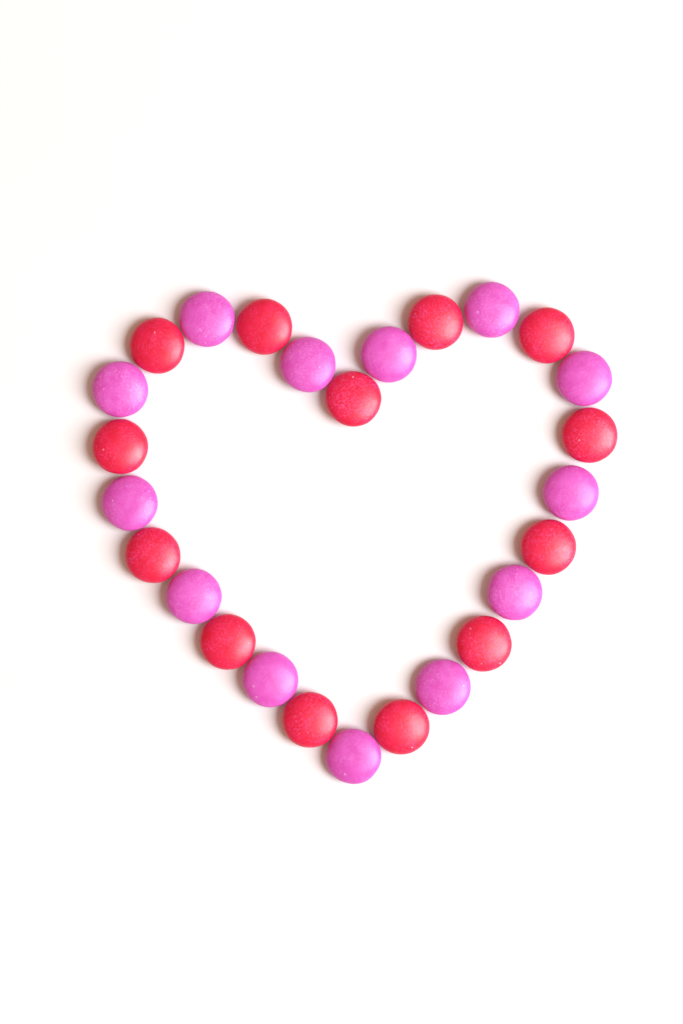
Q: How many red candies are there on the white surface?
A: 13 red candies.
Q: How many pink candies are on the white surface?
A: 13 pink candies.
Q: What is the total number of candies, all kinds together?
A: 26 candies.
